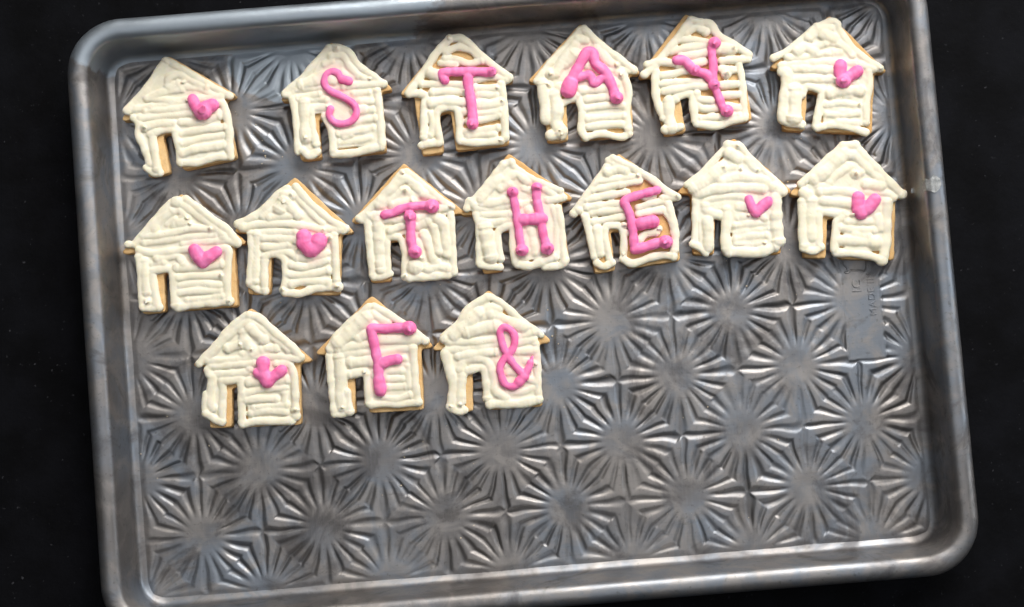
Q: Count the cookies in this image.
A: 16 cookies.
